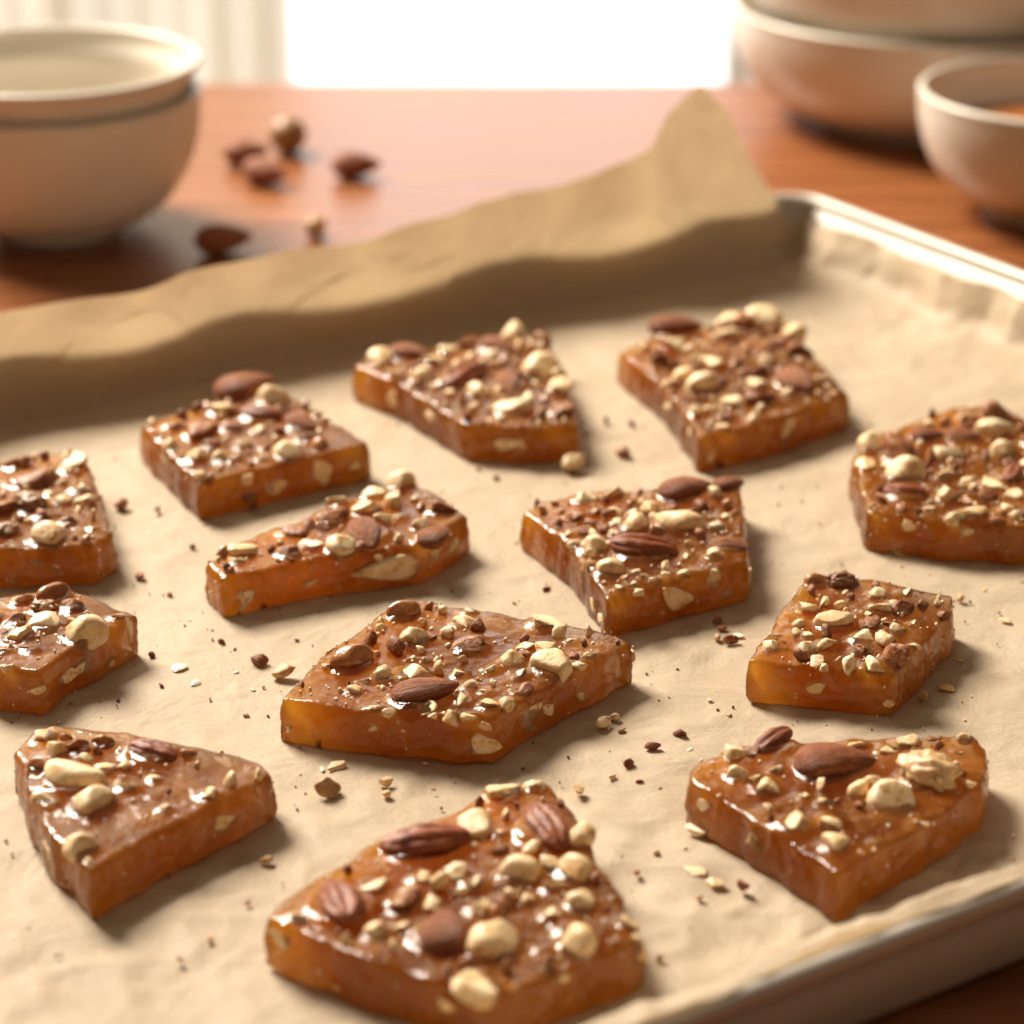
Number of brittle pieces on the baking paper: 13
